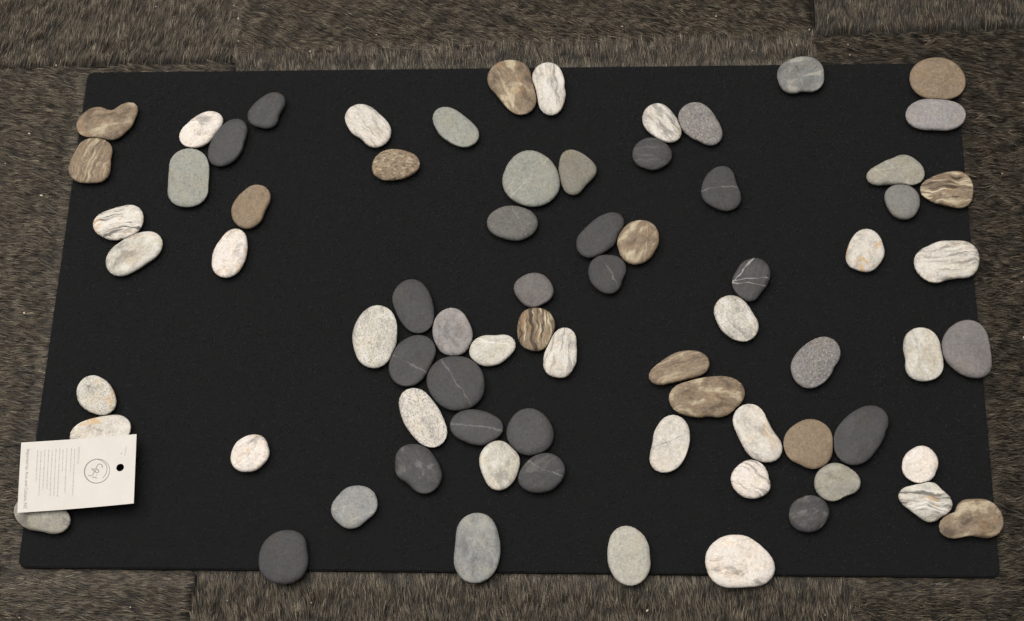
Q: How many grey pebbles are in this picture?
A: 19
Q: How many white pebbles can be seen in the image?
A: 25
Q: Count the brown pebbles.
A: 13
